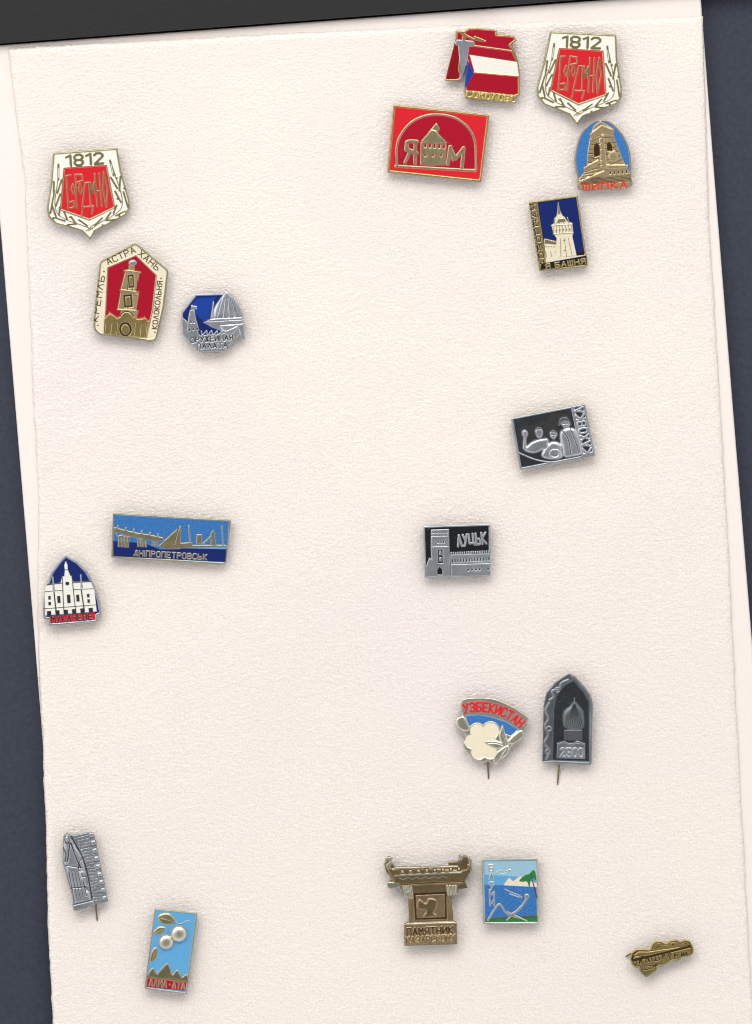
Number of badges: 19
